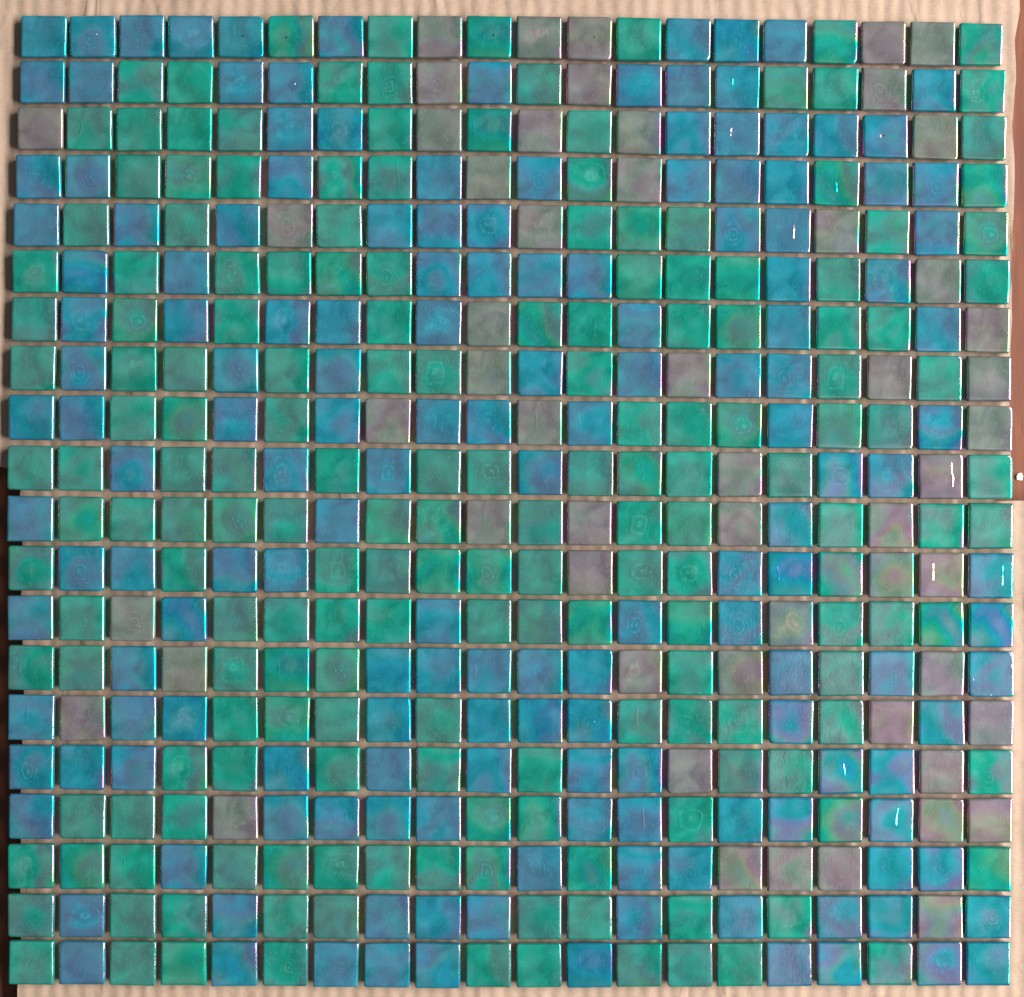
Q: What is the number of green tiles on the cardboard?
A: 183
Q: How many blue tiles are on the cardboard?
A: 162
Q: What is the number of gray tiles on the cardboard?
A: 55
